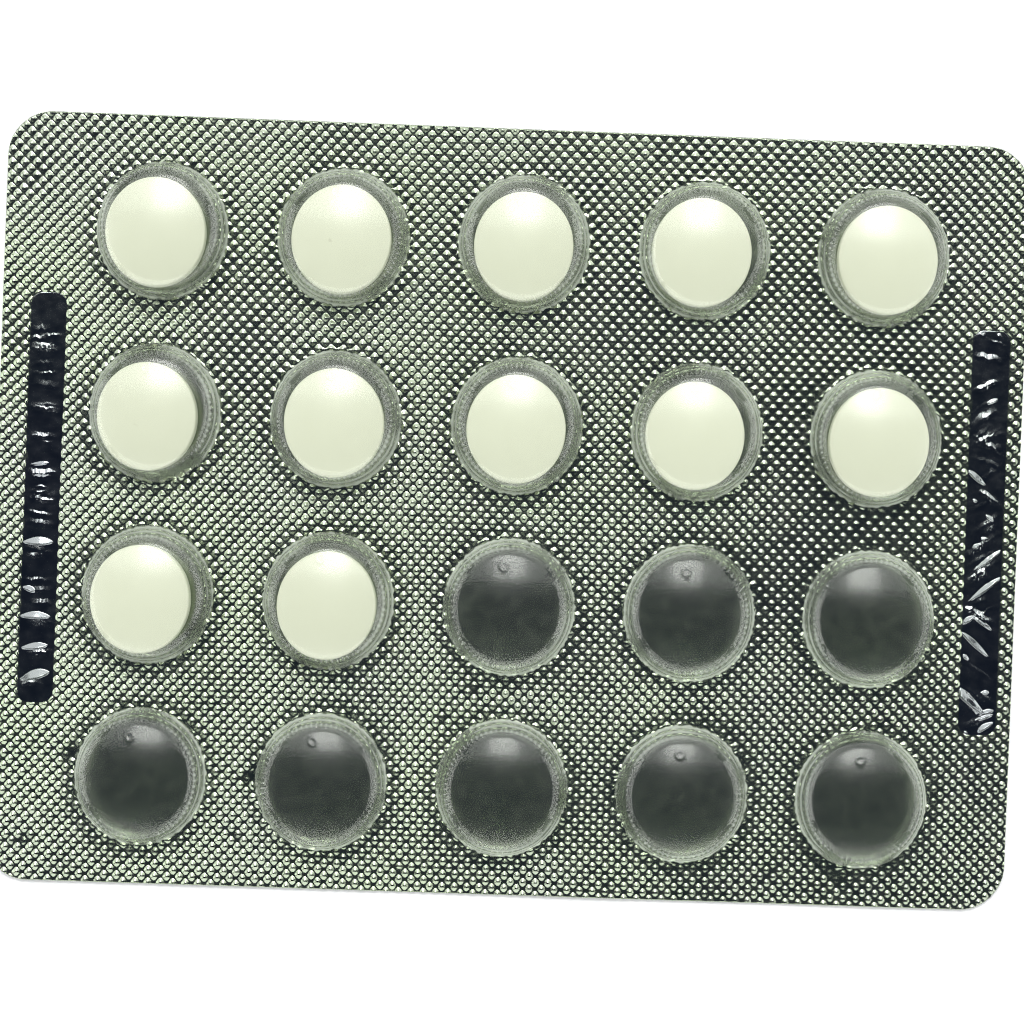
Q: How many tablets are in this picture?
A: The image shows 12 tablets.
